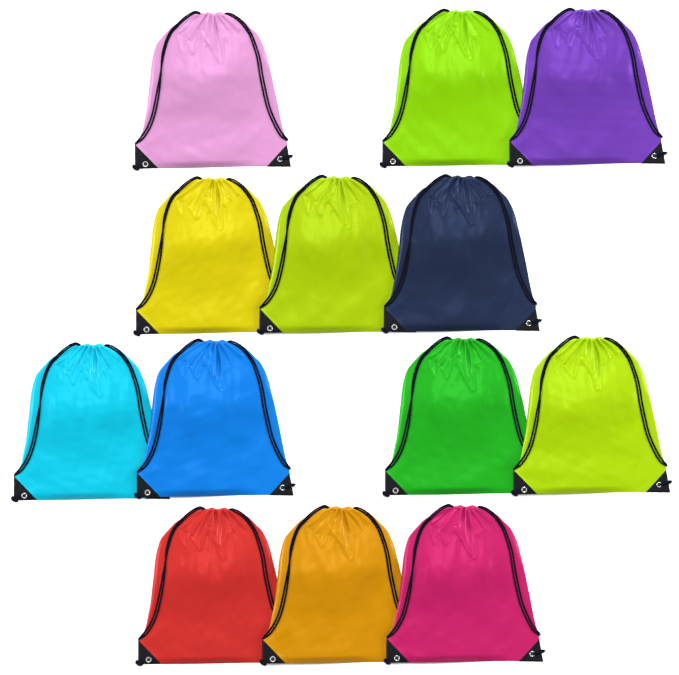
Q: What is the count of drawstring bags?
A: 13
